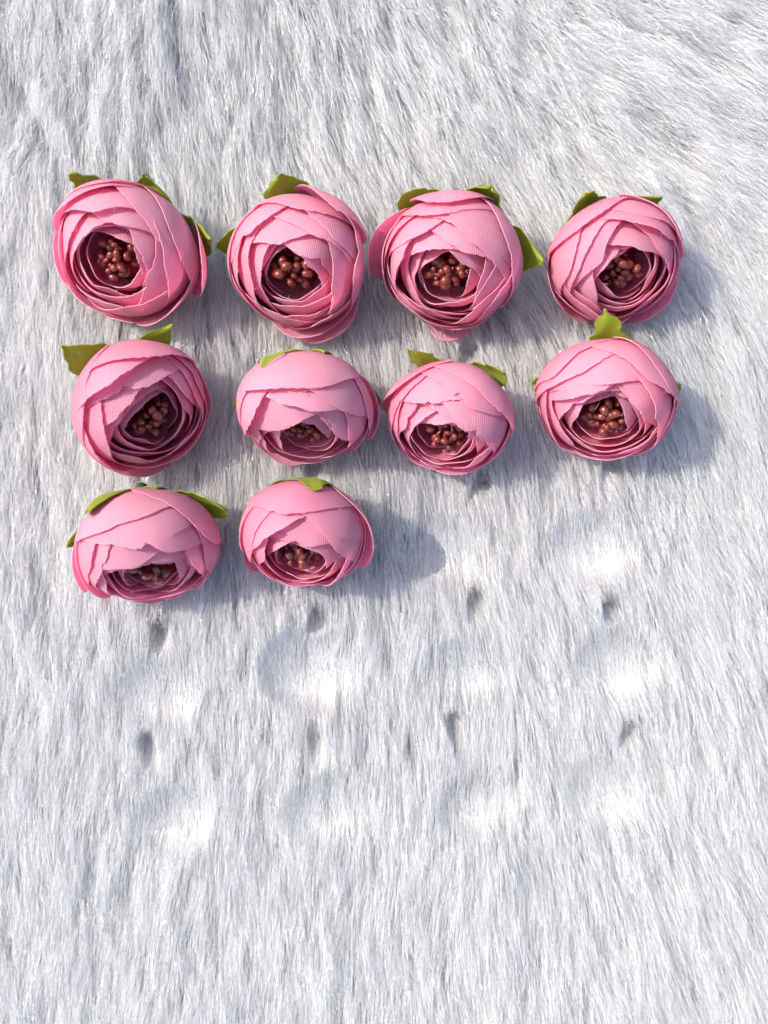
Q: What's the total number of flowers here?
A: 10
